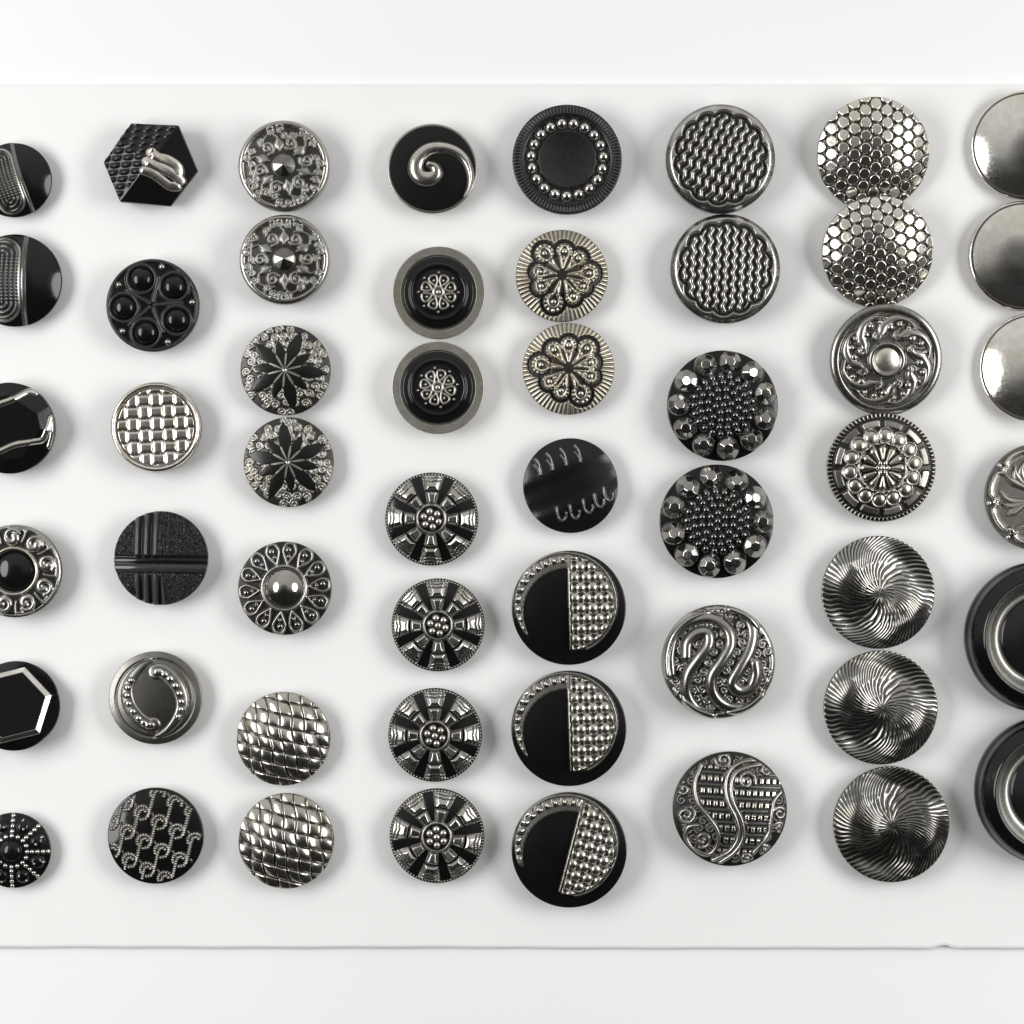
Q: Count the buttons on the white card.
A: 52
